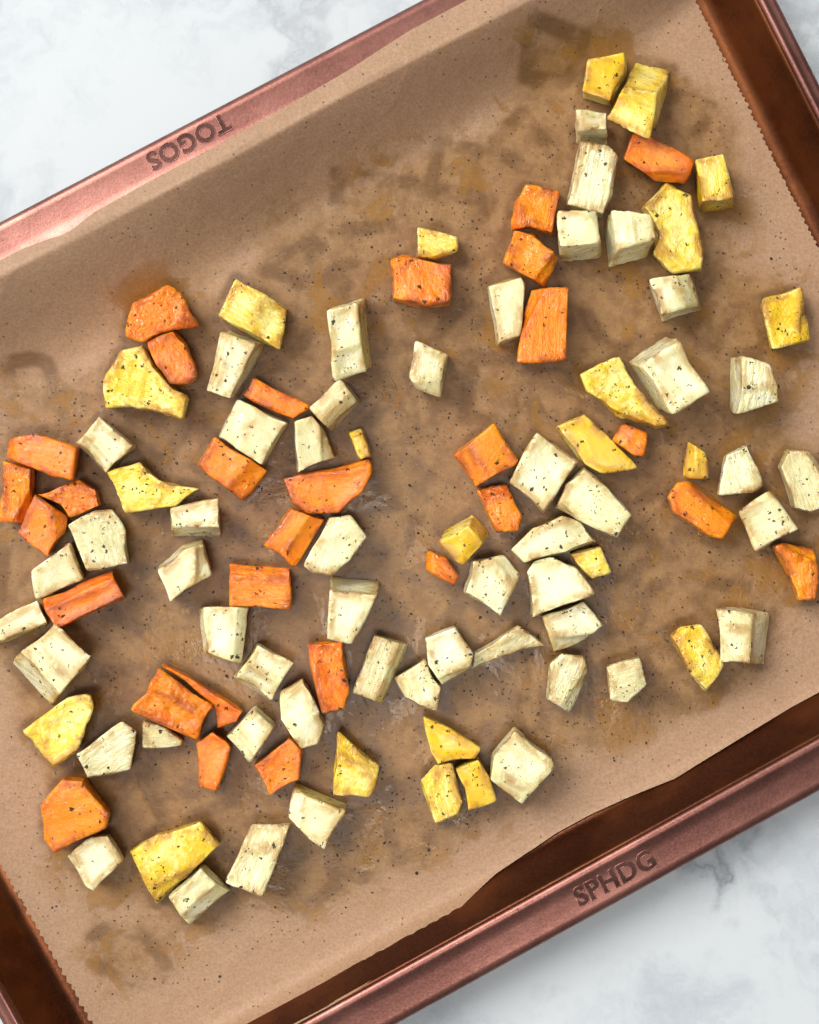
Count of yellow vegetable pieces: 22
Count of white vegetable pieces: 50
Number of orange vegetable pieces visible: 29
